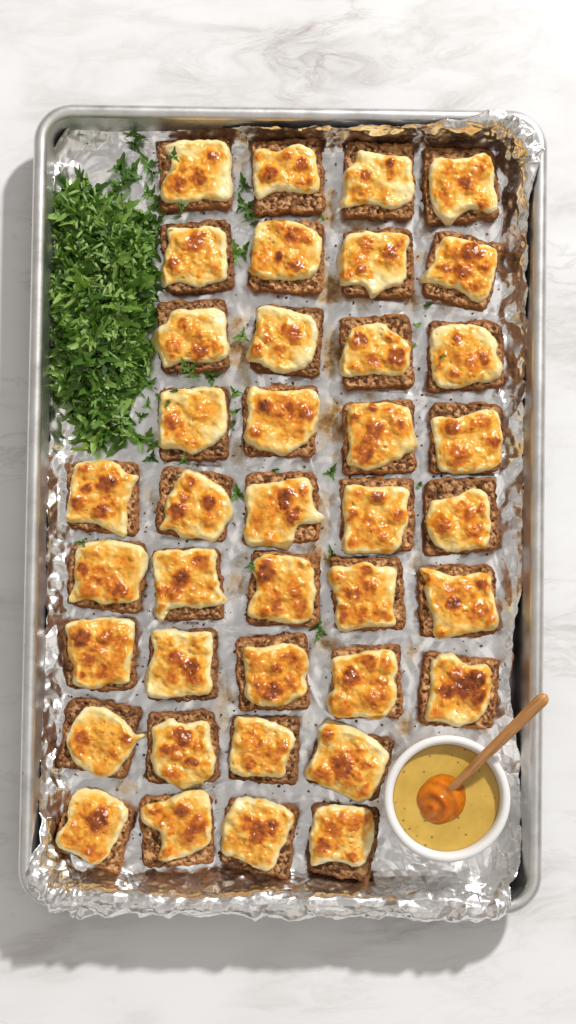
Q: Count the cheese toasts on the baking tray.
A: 39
